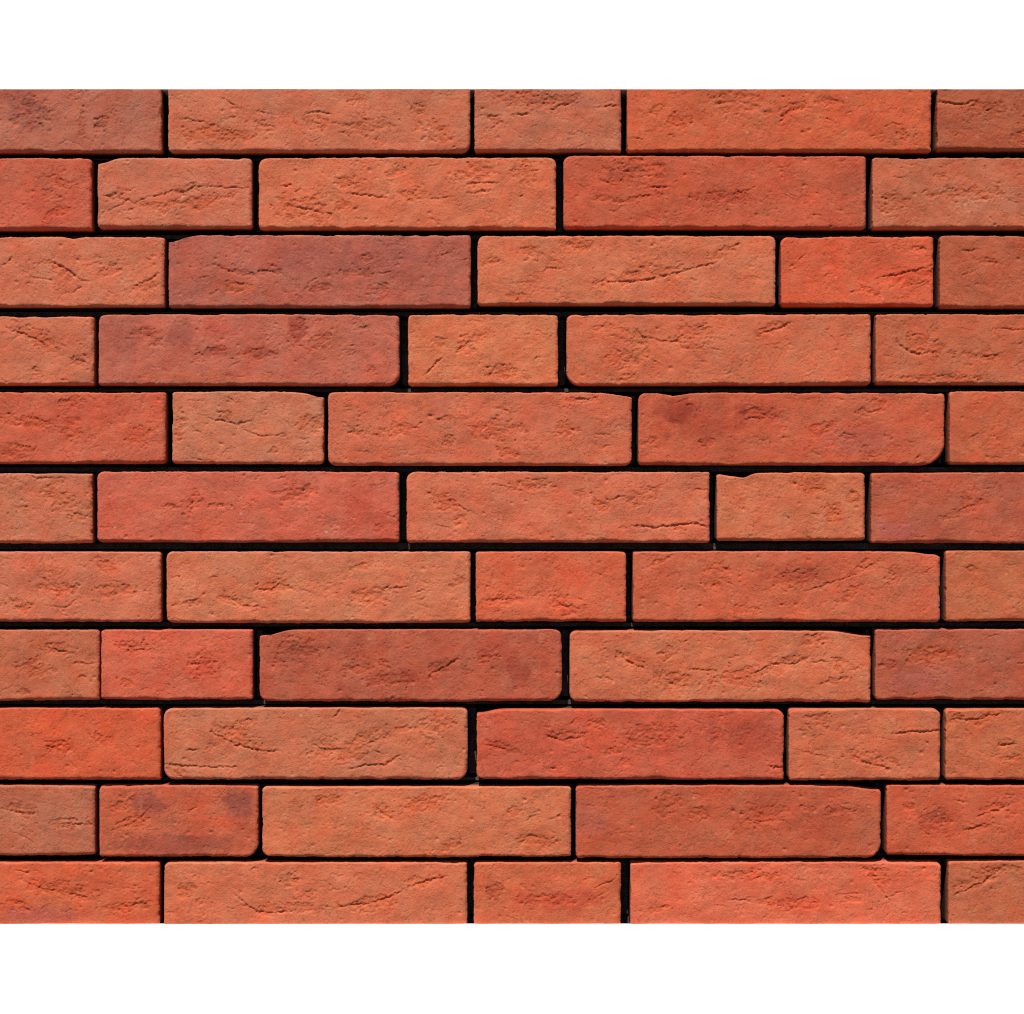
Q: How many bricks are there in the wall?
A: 55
